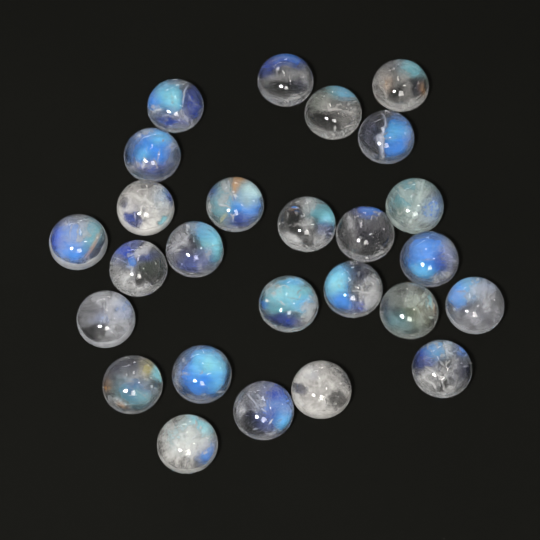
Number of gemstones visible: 26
